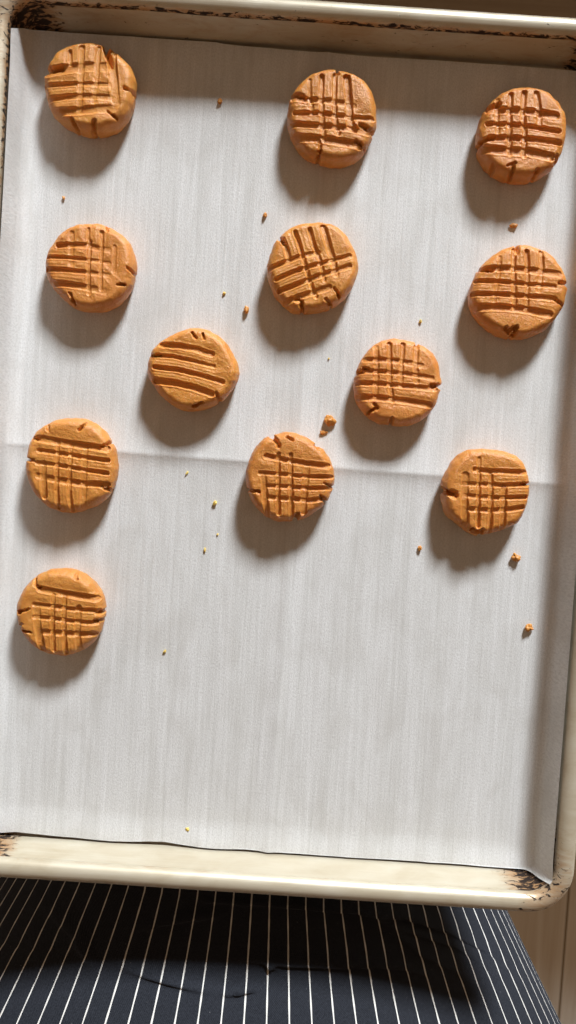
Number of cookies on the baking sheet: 12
